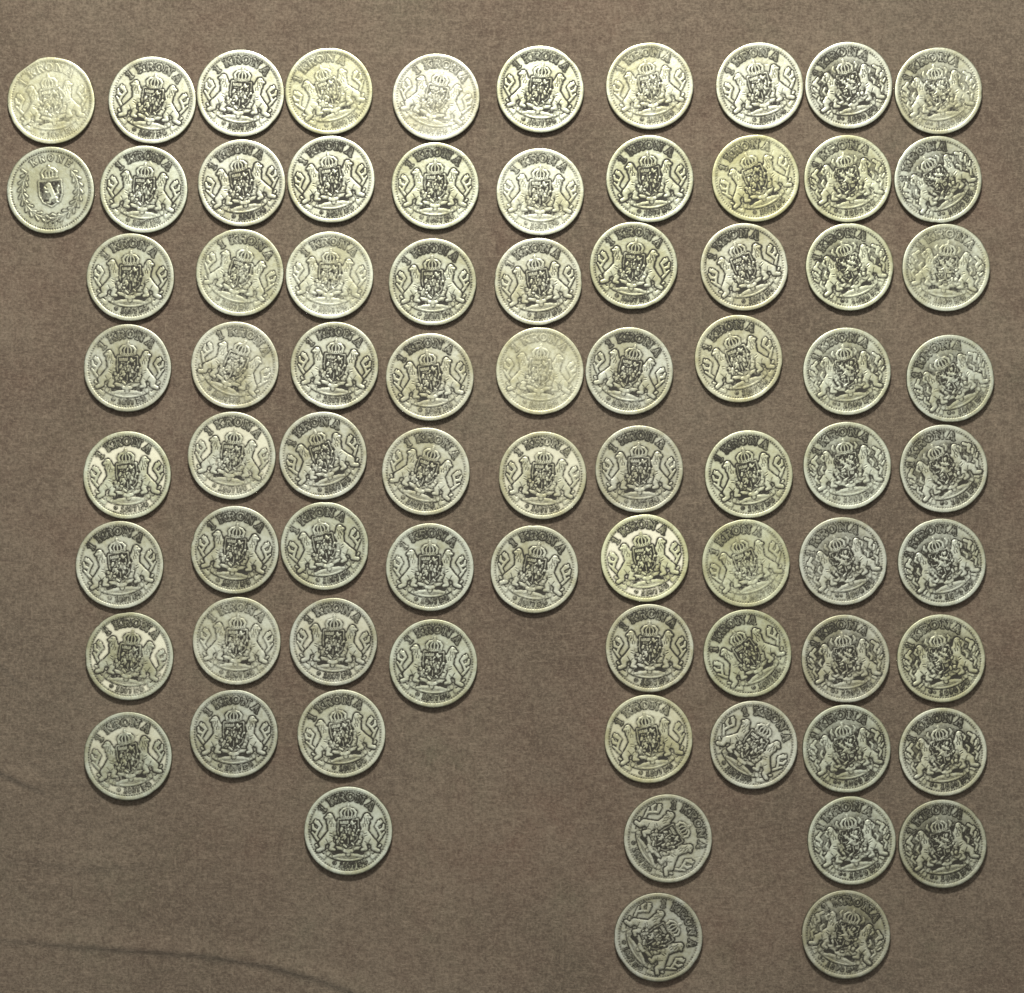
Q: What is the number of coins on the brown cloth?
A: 77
